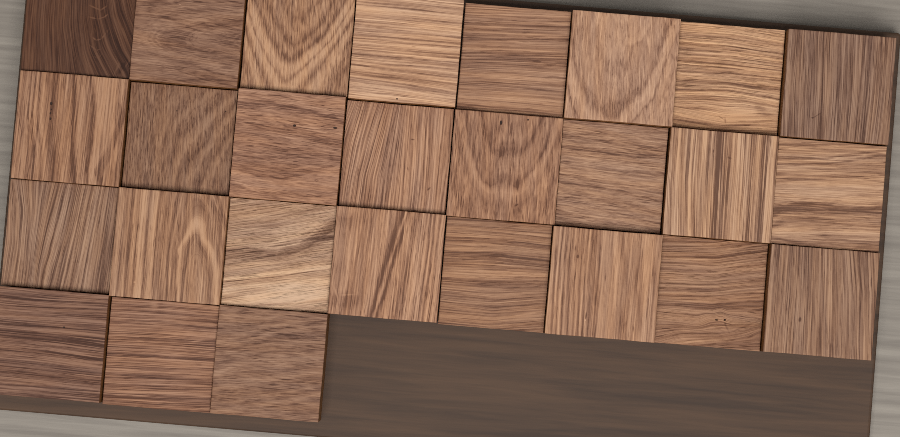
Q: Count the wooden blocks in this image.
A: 27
